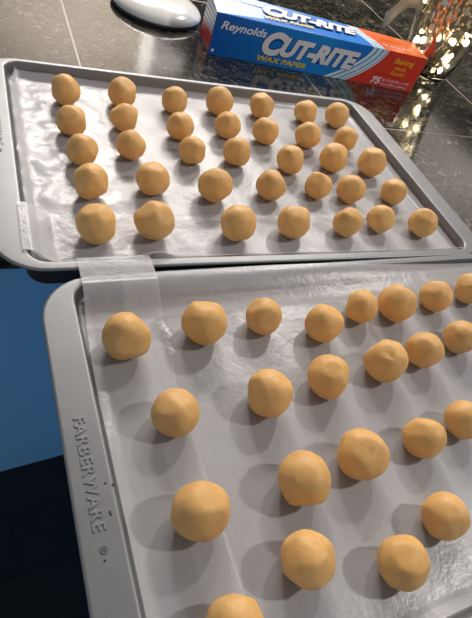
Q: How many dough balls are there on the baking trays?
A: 58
